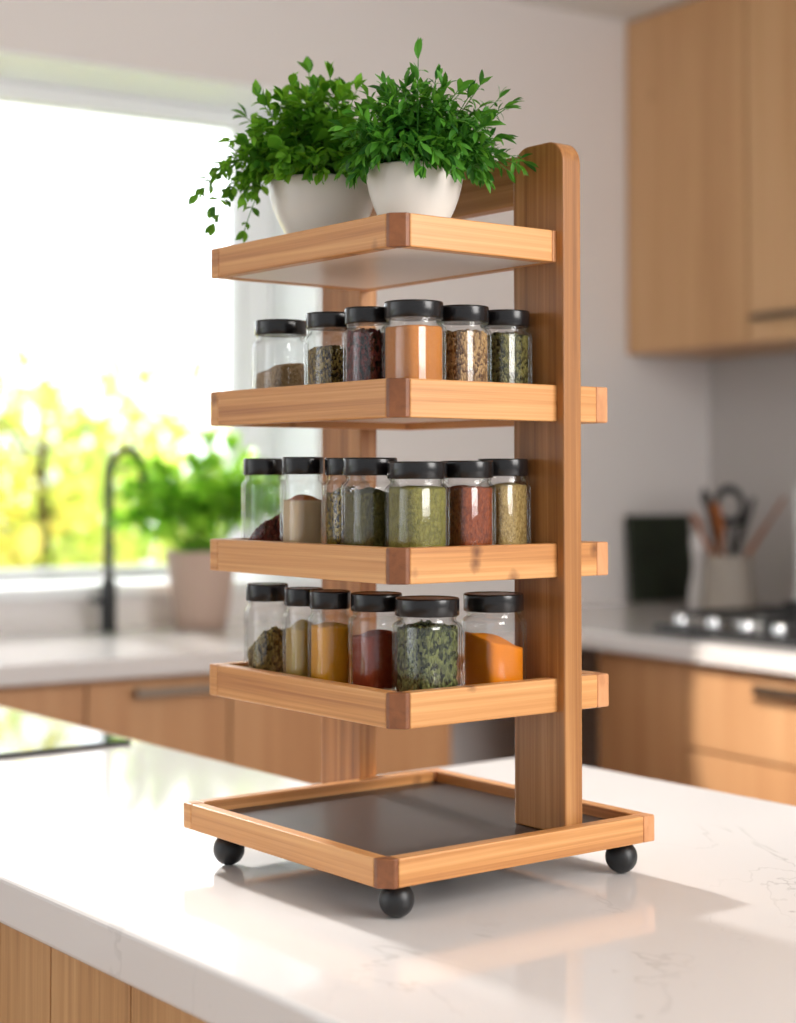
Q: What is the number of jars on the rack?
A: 19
